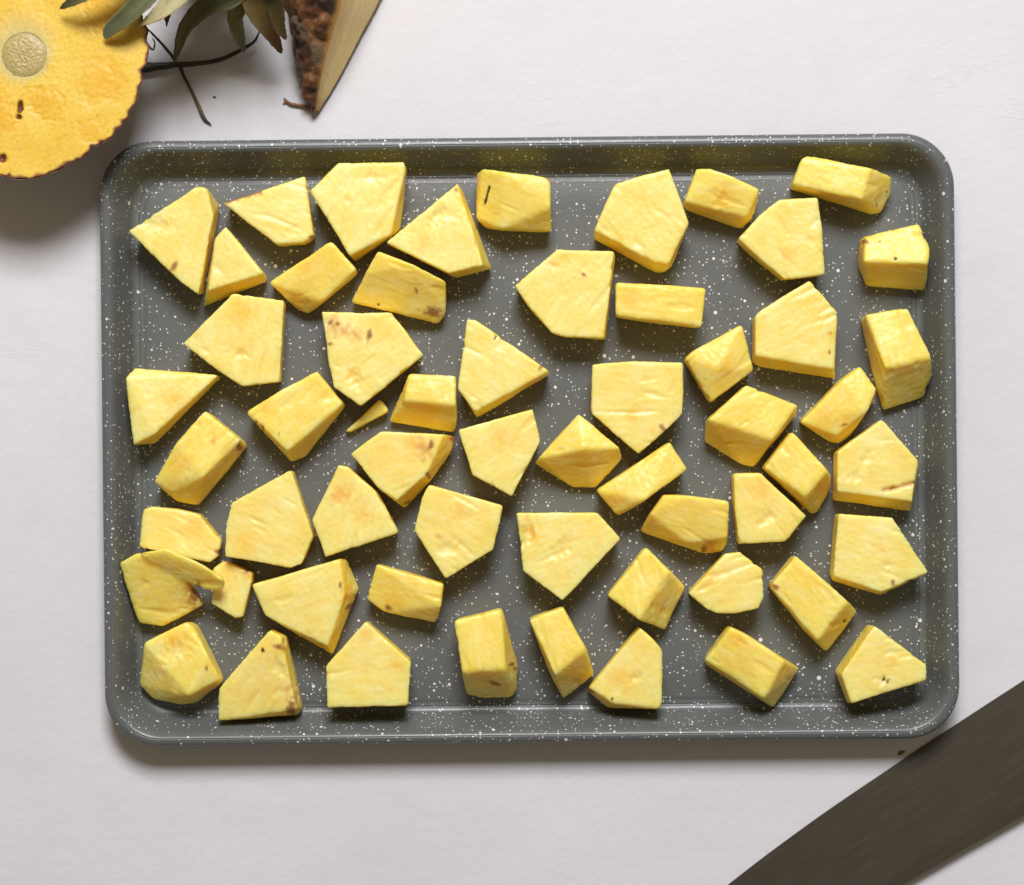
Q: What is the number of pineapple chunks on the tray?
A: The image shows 58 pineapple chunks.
